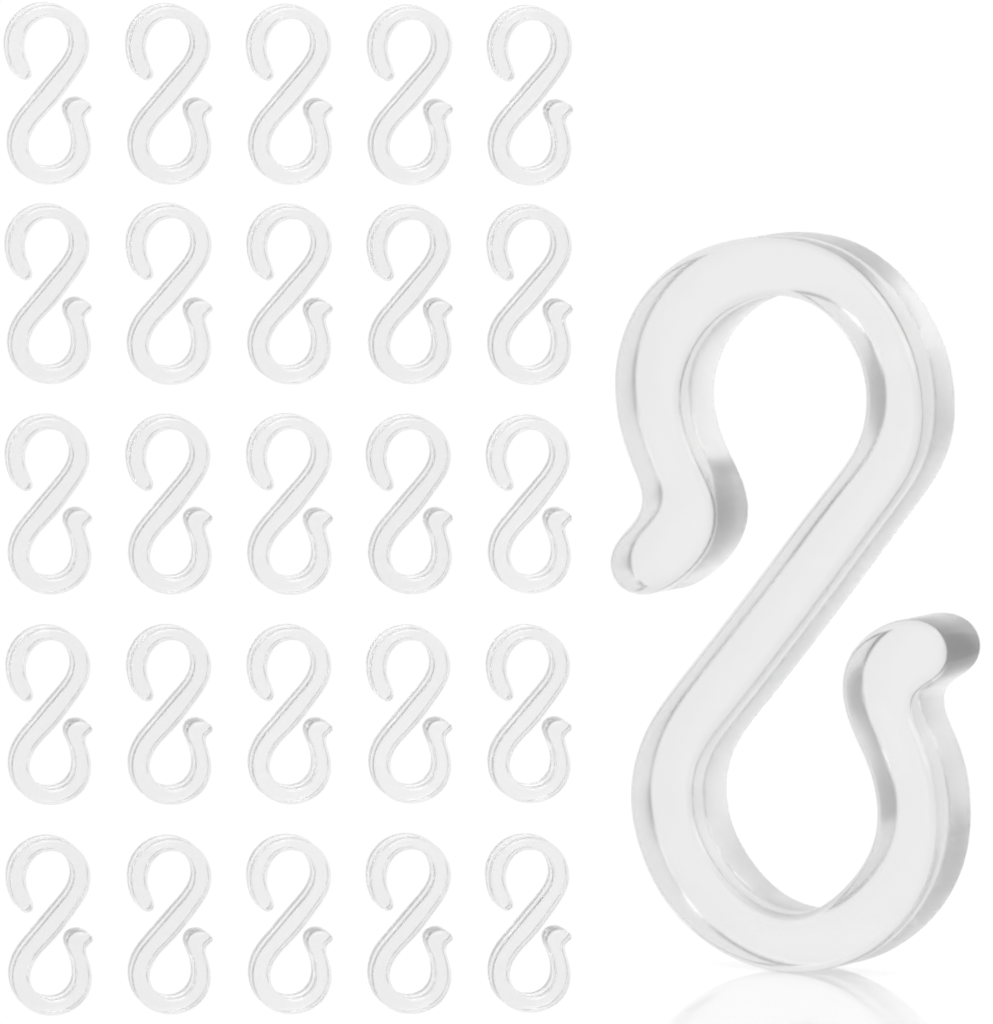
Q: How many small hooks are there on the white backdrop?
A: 25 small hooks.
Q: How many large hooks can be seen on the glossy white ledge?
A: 1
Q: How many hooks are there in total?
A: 26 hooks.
